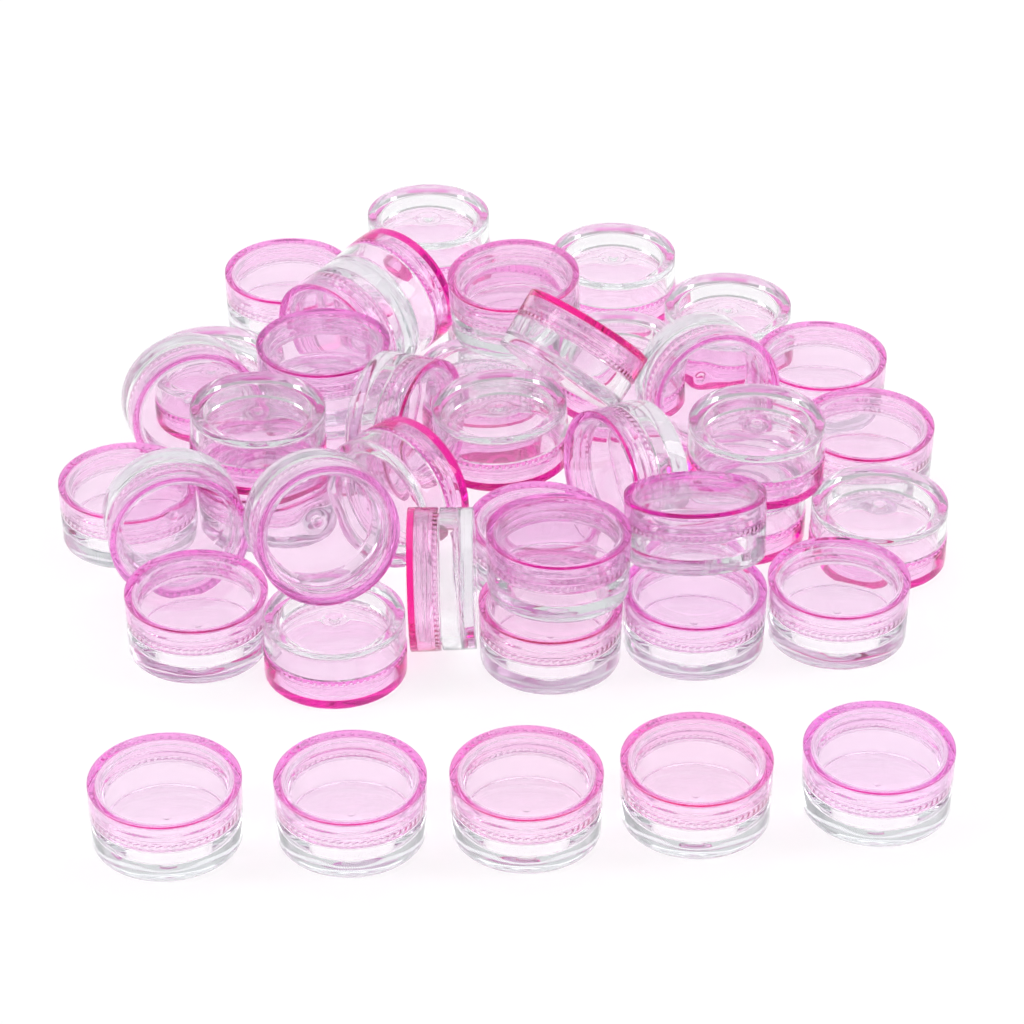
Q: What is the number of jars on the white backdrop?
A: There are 44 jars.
